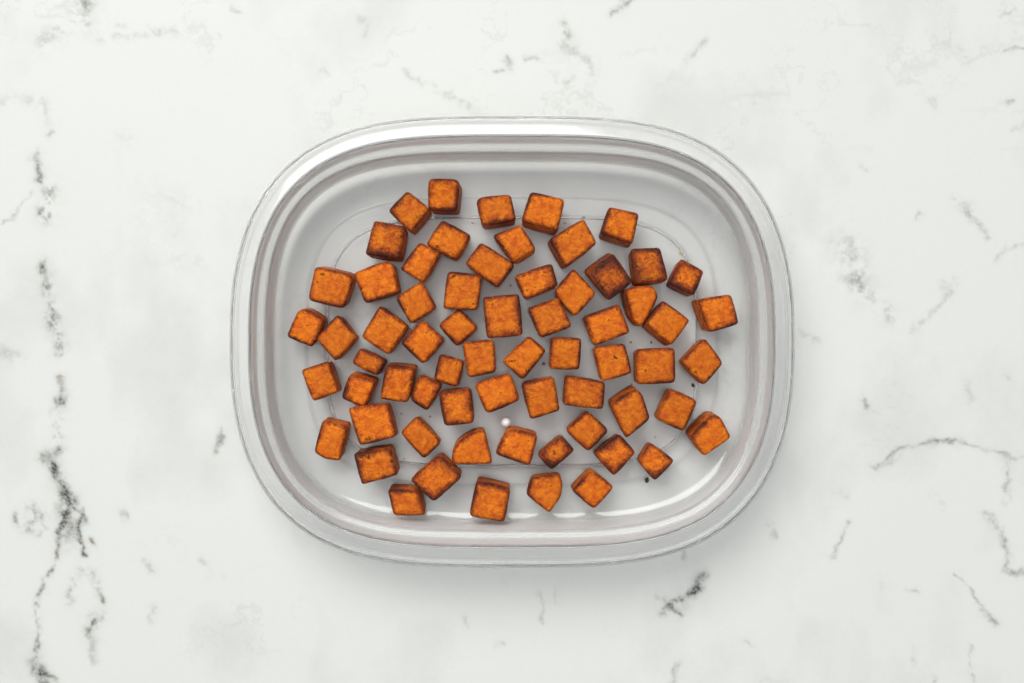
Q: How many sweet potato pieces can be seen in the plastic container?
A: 65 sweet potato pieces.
